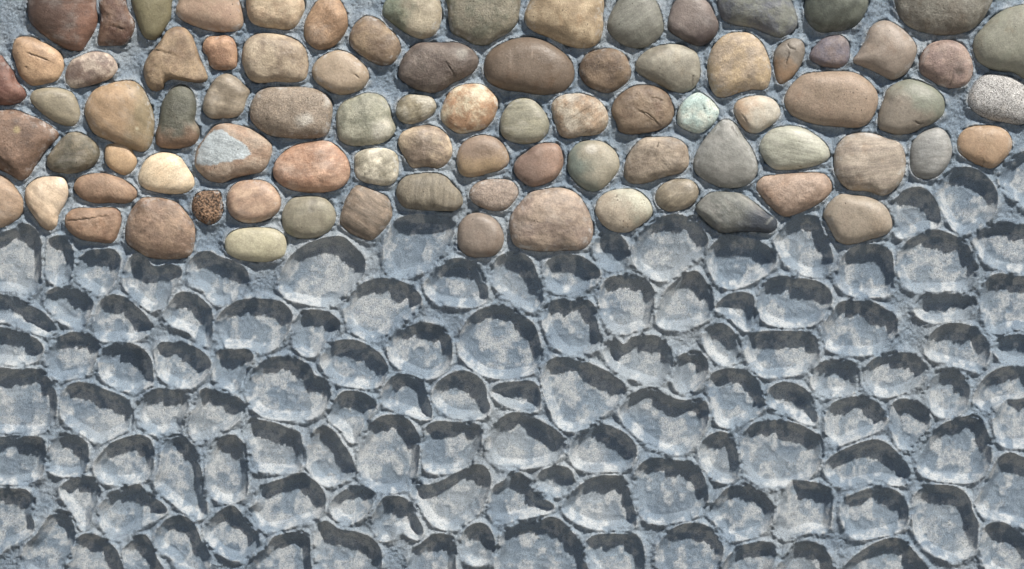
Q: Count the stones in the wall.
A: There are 84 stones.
